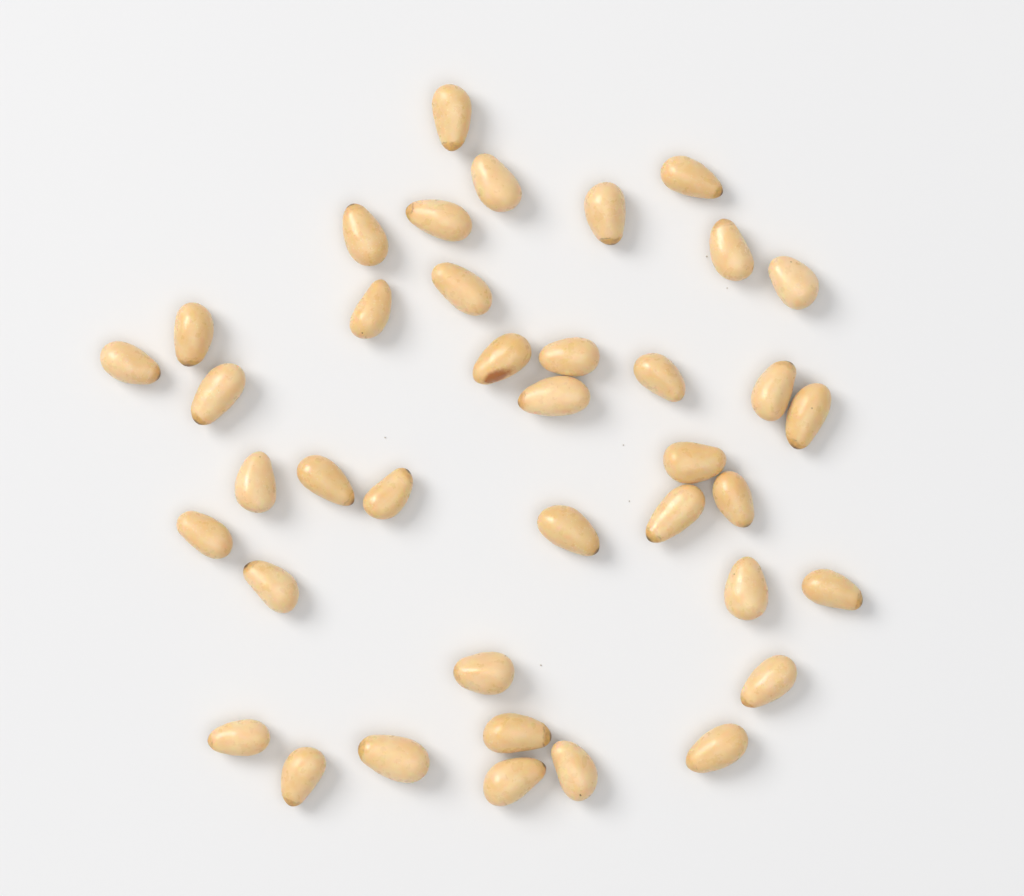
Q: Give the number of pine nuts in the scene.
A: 39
